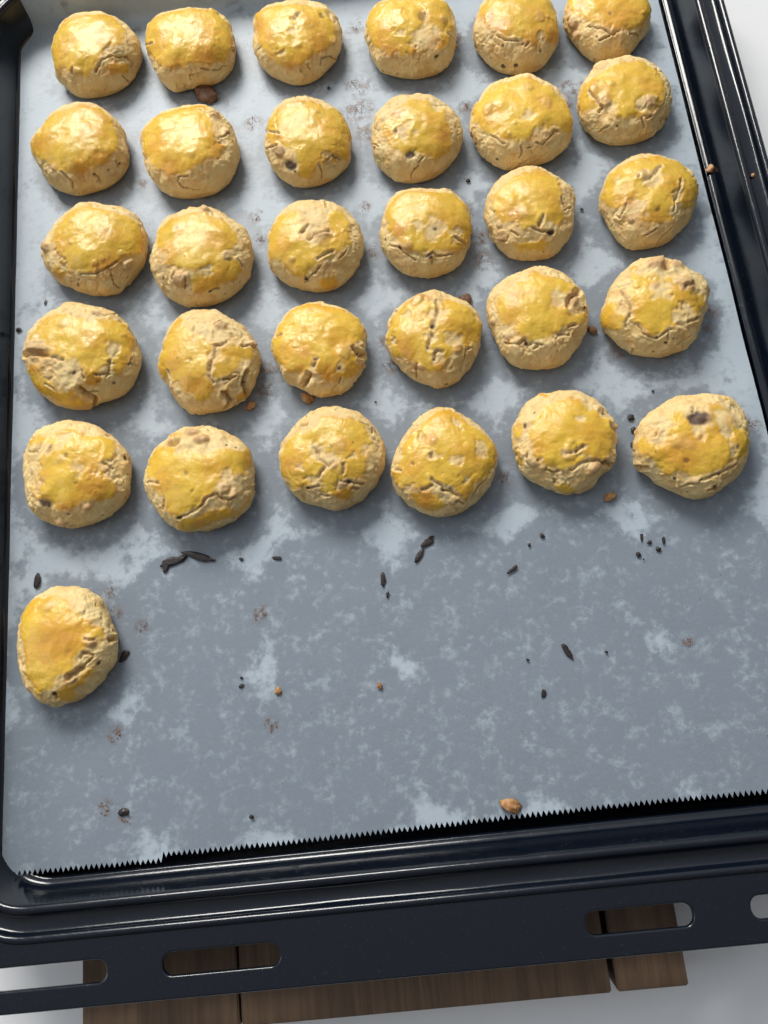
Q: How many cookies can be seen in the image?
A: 31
